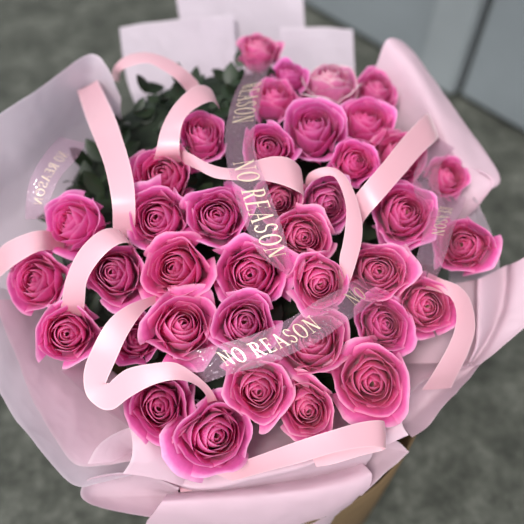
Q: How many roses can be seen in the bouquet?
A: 39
